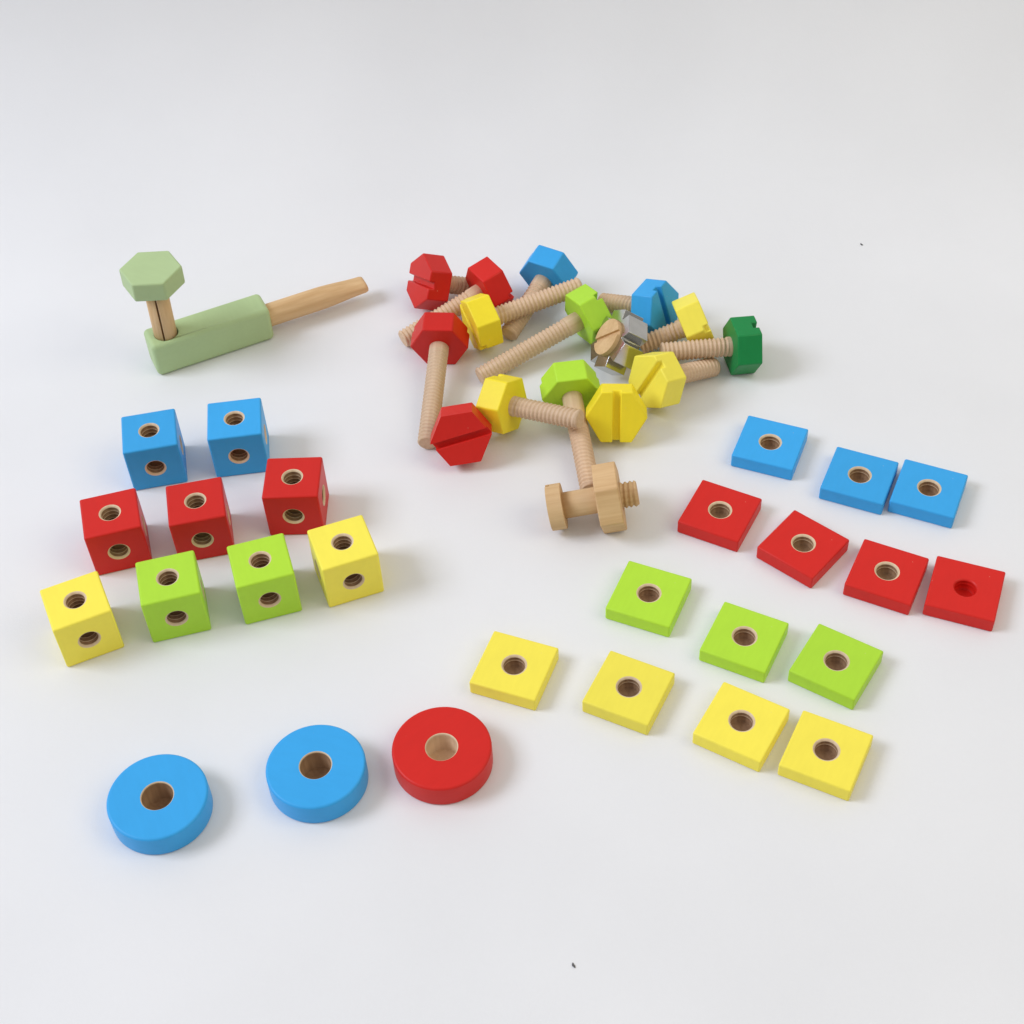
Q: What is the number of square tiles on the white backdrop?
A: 14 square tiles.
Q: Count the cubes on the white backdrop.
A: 9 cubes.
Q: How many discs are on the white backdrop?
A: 3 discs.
